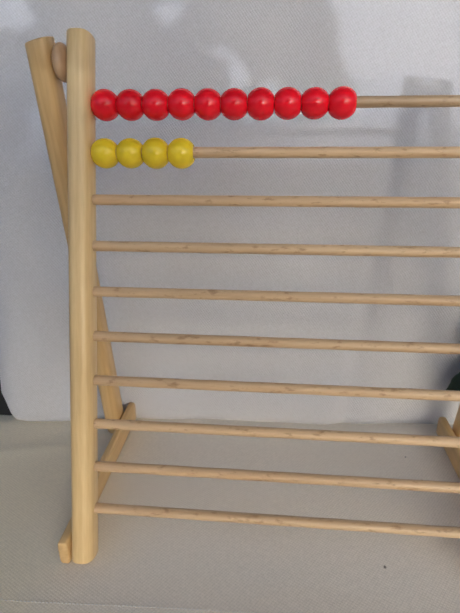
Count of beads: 14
